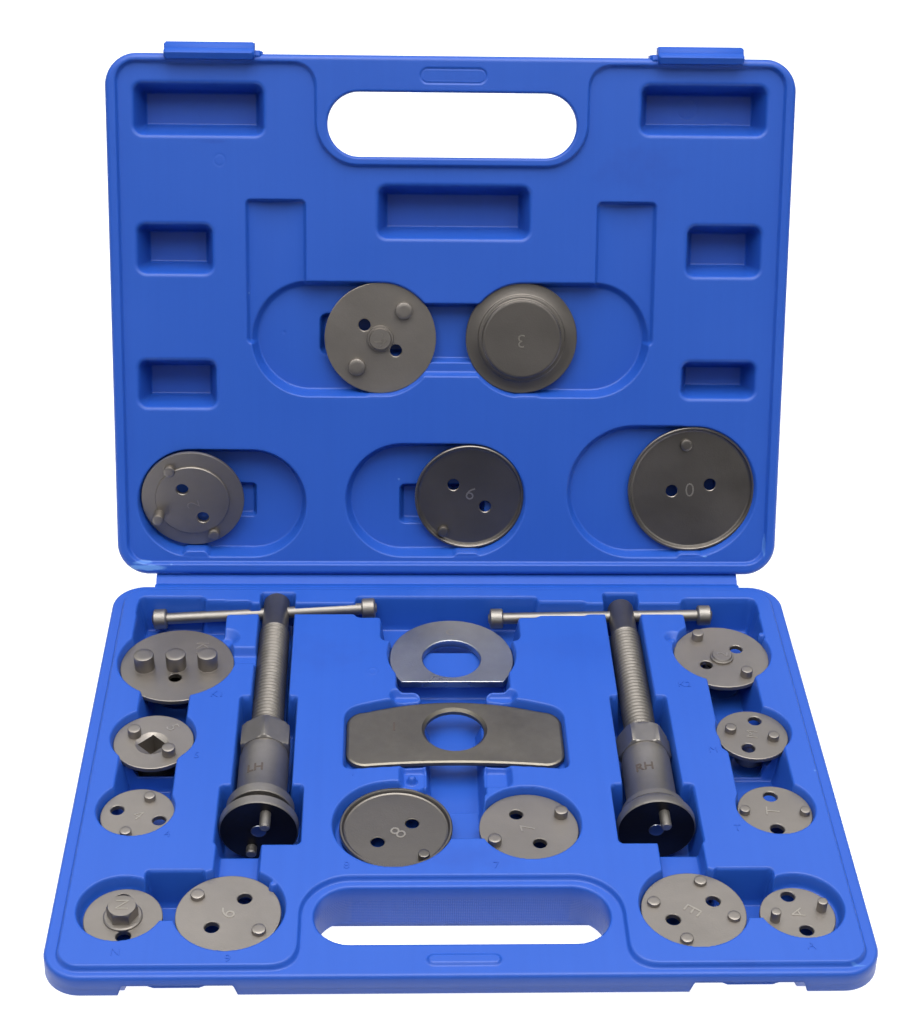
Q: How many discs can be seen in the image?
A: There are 17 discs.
